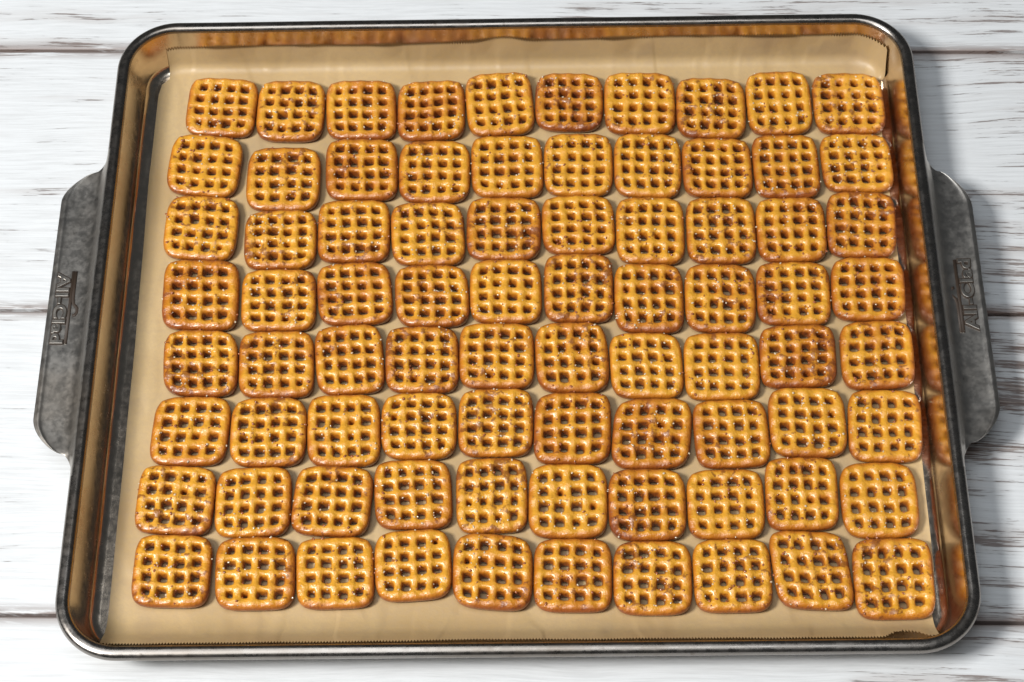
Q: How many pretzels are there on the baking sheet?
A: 80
